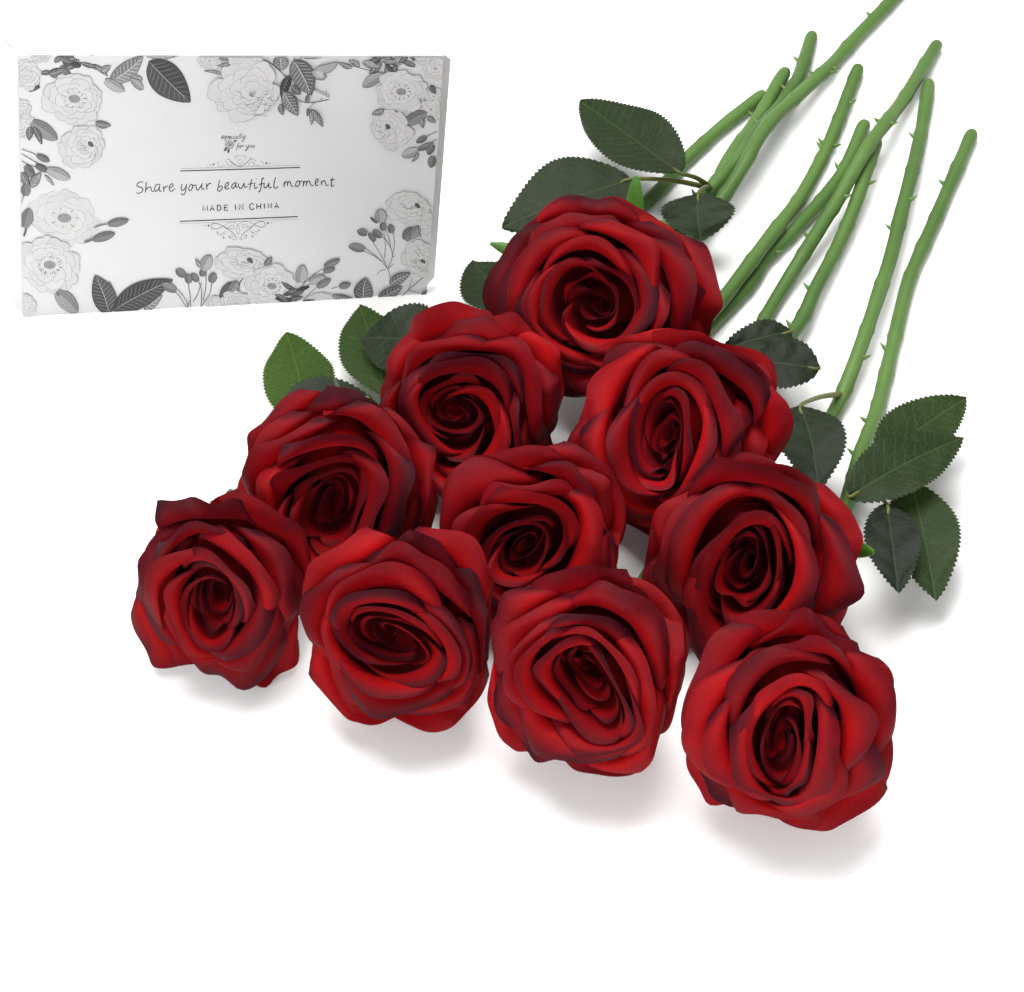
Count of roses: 10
